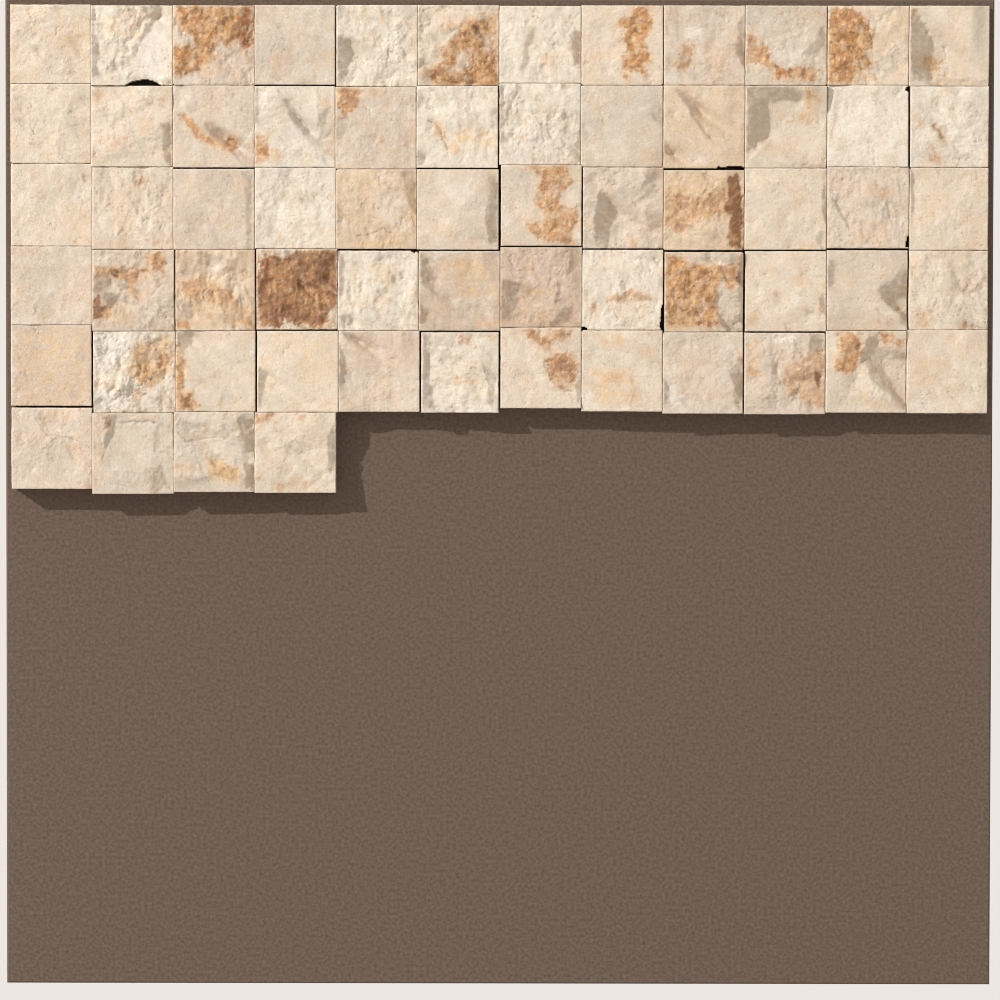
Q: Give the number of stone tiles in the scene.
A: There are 64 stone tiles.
